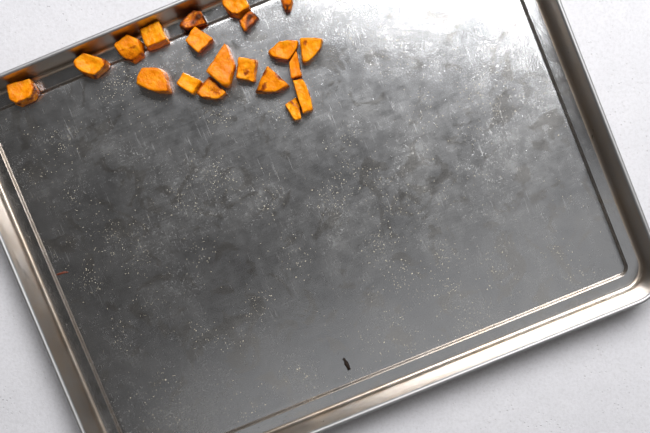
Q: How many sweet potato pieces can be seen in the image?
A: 20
